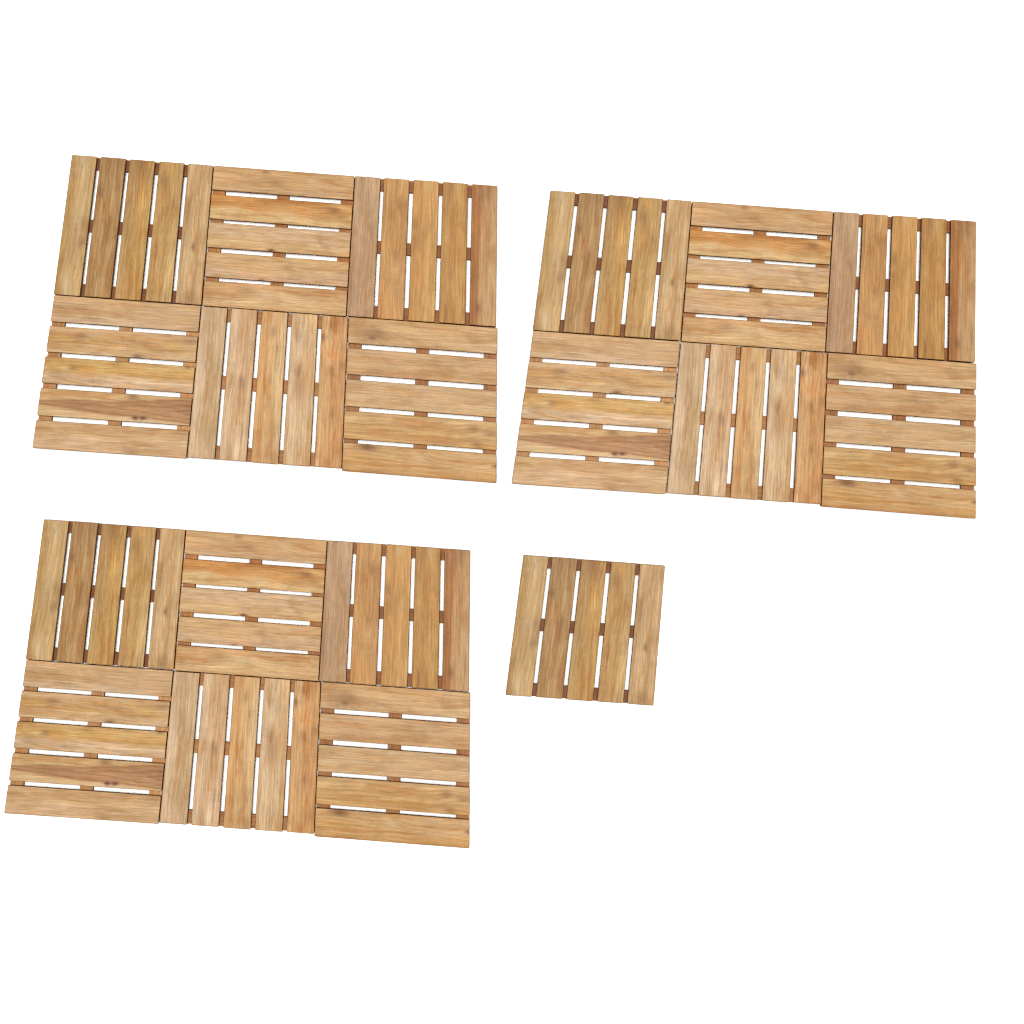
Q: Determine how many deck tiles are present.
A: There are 19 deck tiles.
